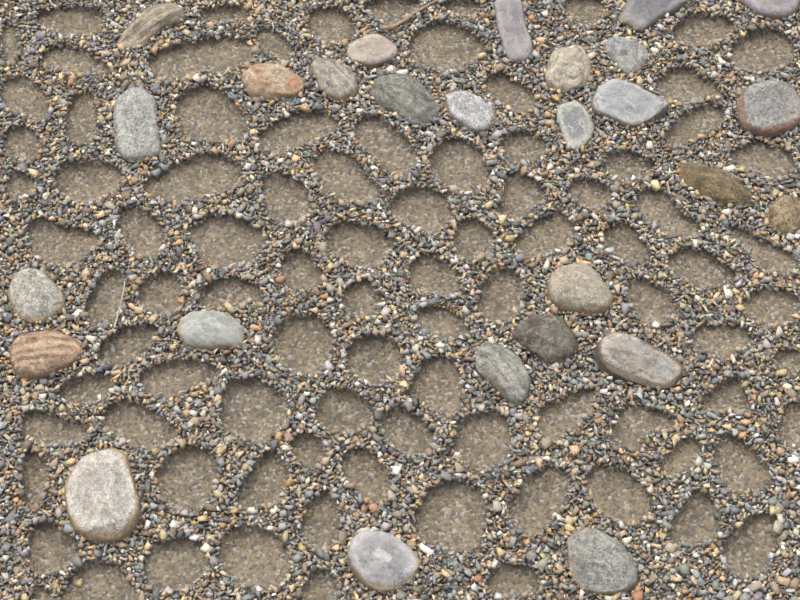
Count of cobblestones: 27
